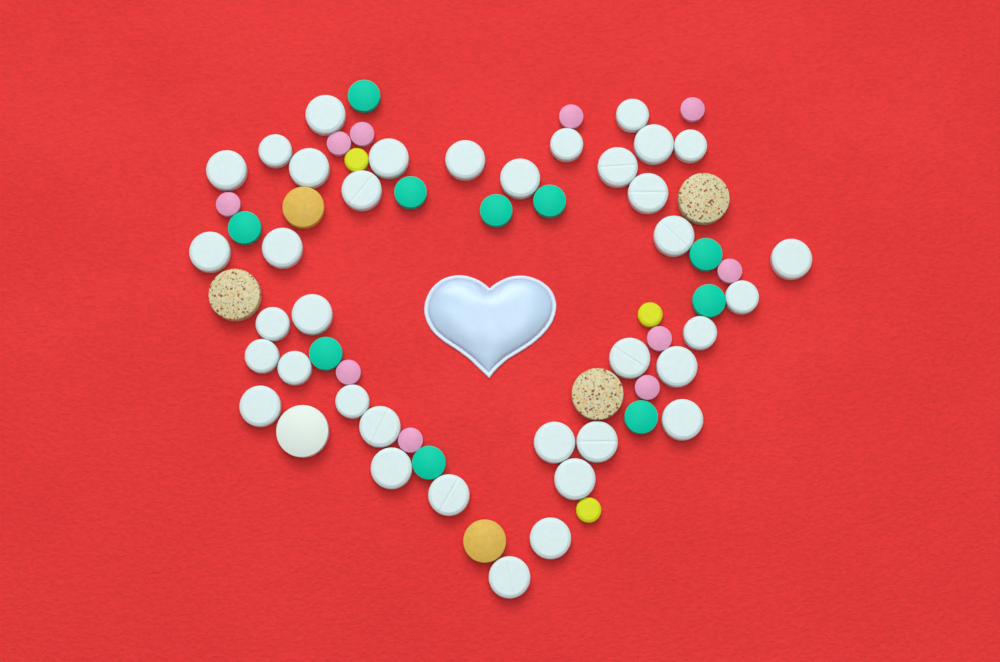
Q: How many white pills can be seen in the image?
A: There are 38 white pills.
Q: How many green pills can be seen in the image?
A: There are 10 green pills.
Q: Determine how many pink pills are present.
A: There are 10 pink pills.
